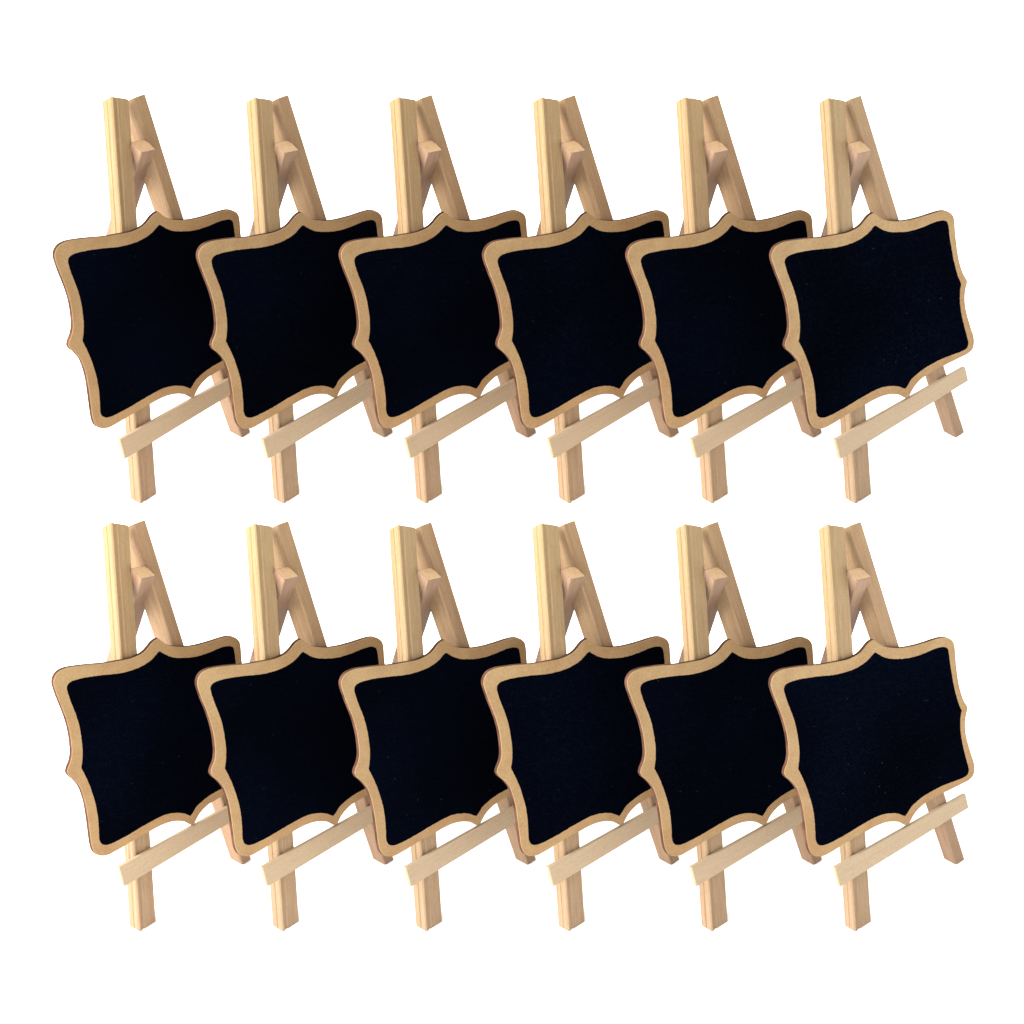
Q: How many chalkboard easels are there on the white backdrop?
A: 12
